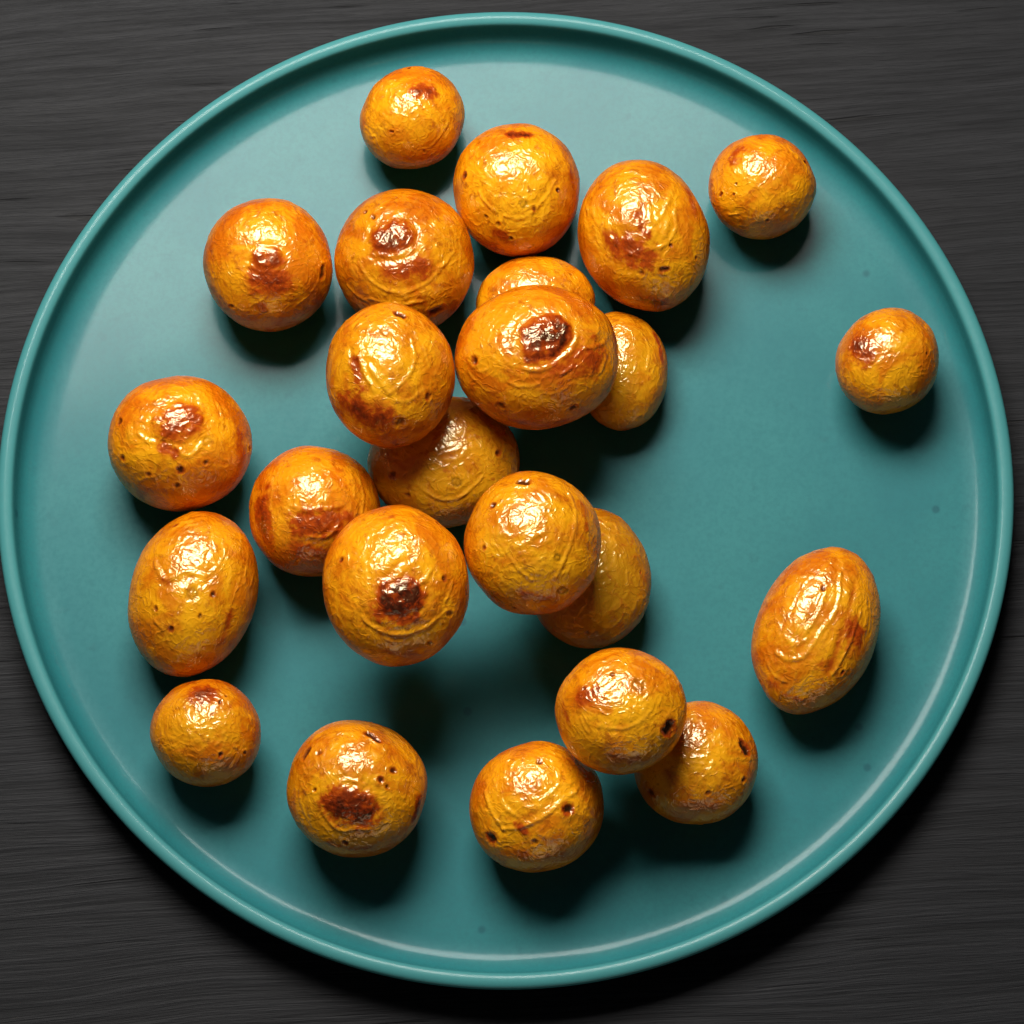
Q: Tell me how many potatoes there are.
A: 24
